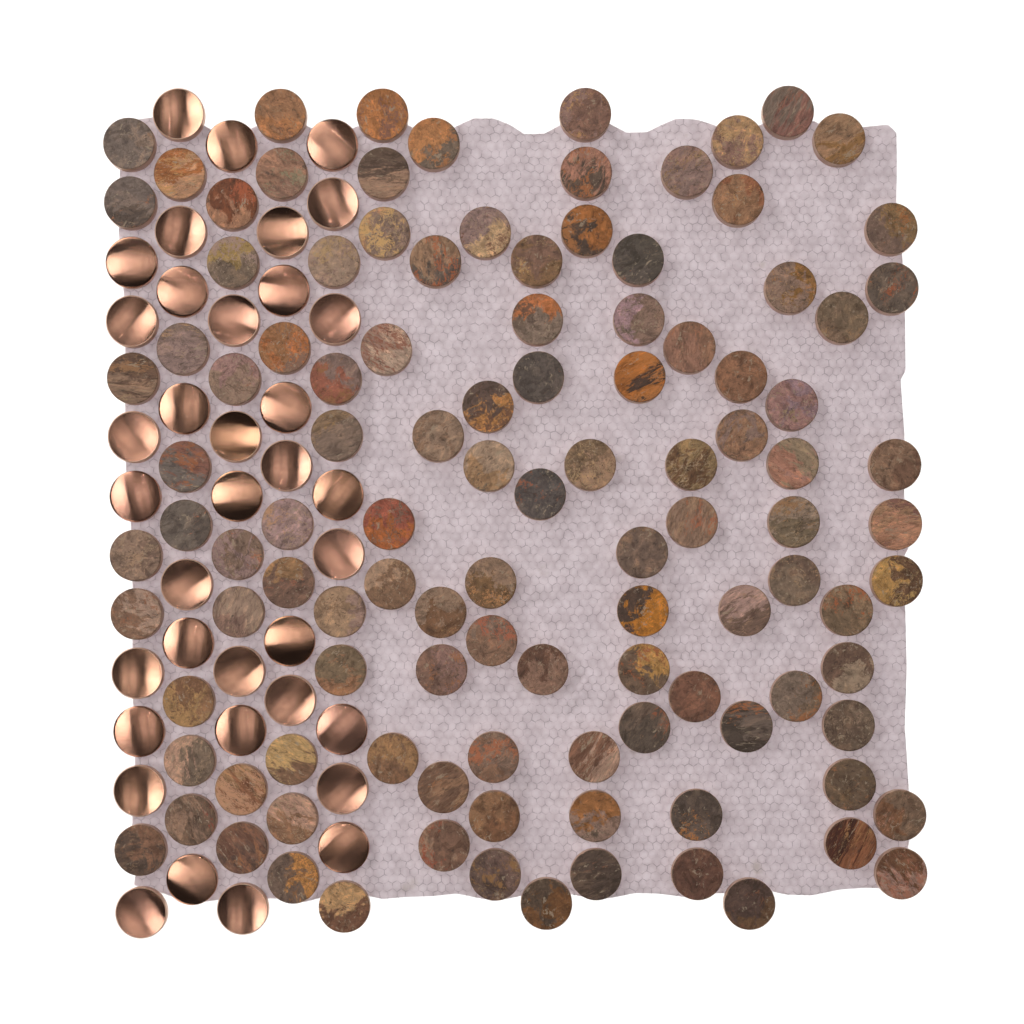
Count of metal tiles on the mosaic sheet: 36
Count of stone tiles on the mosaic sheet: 111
